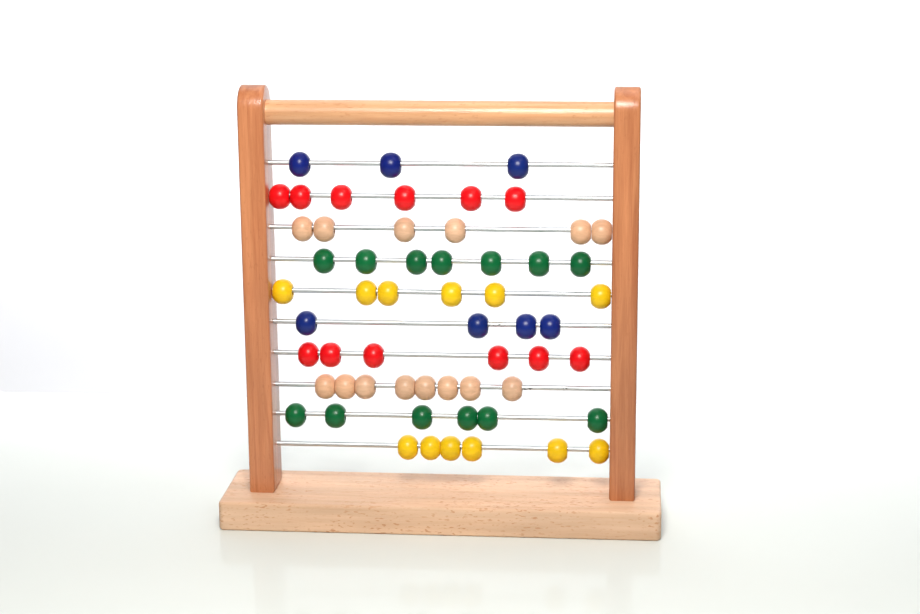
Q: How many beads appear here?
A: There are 58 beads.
